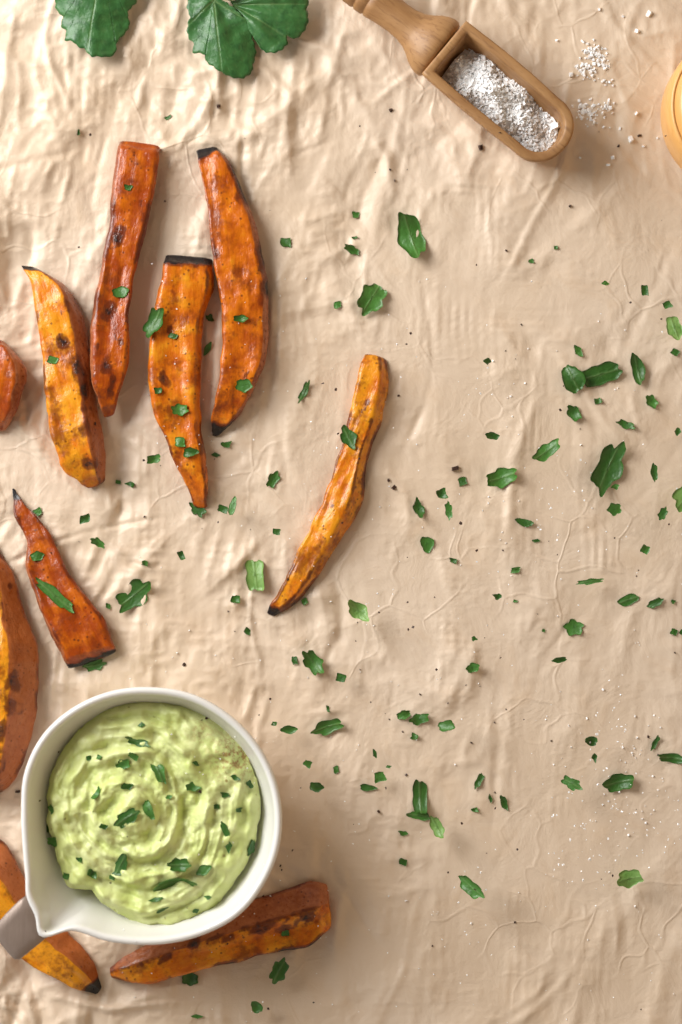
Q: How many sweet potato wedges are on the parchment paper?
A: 10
